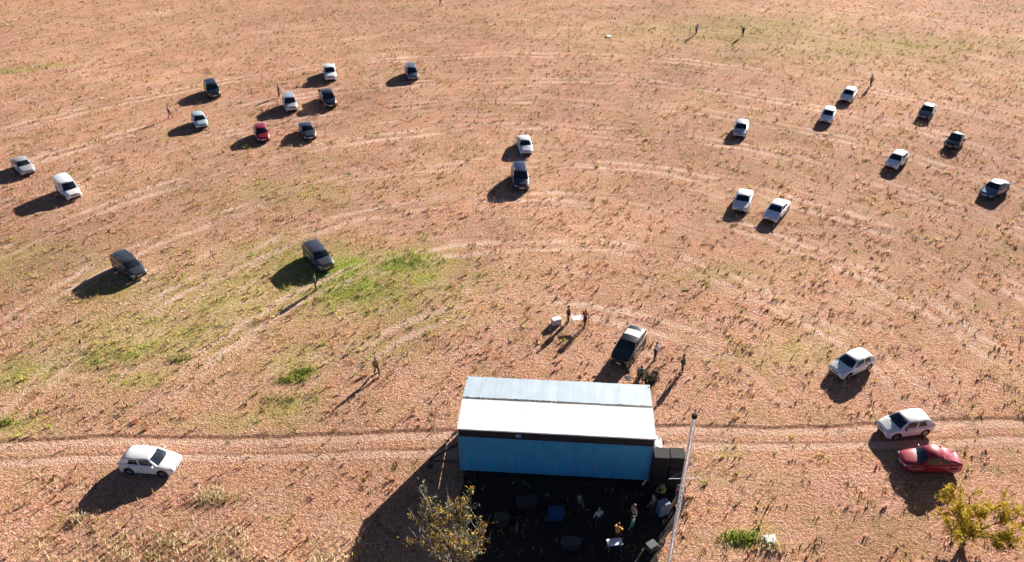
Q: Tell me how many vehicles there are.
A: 28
